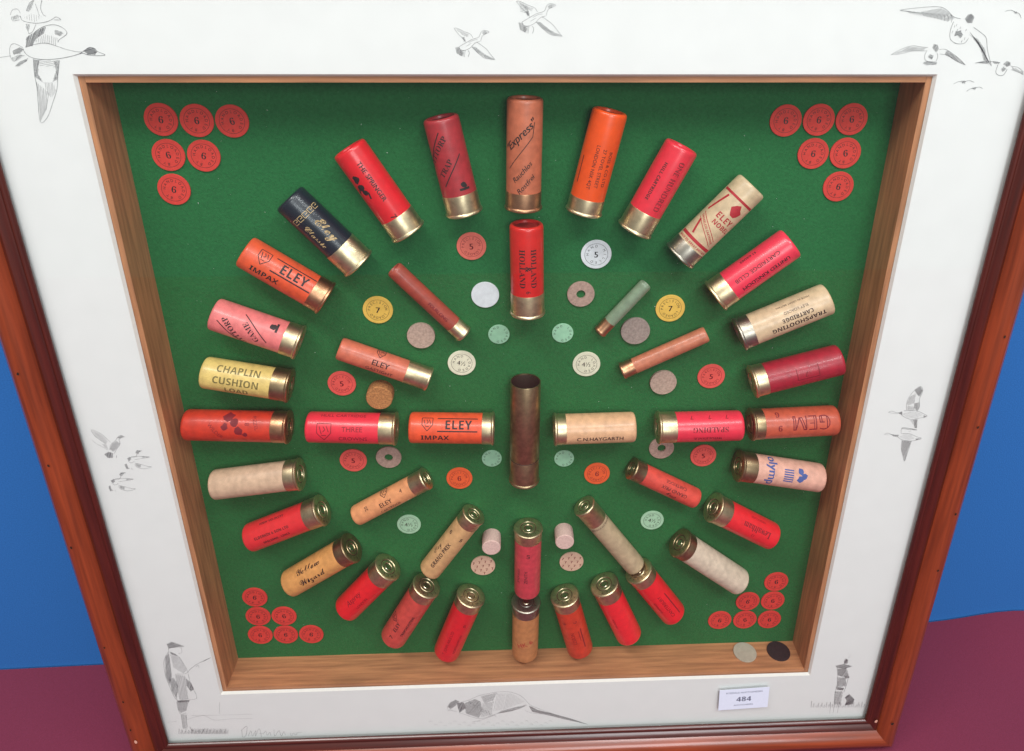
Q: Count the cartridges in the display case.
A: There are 43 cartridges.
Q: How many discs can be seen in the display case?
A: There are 53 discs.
